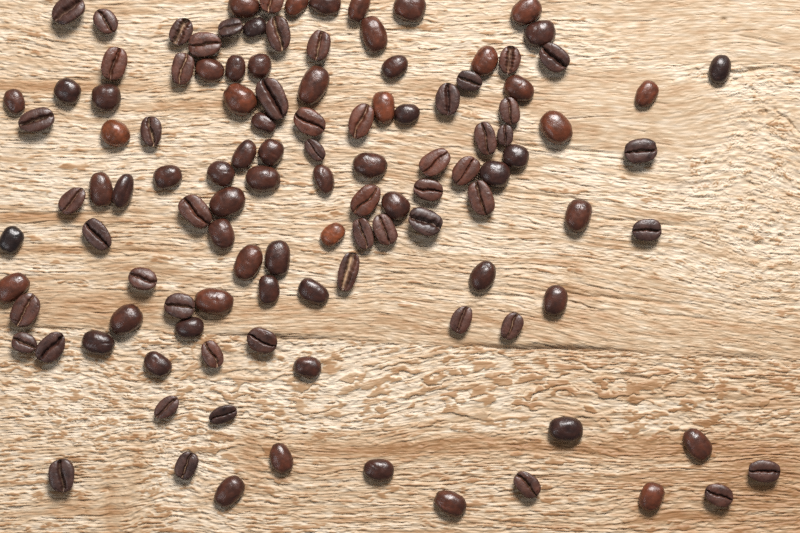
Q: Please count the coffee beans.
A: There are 117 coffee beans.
